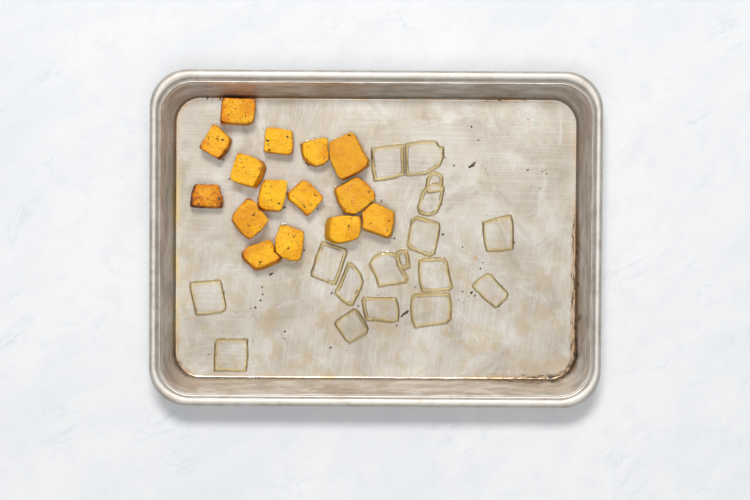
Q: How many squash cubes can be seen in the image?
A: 15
